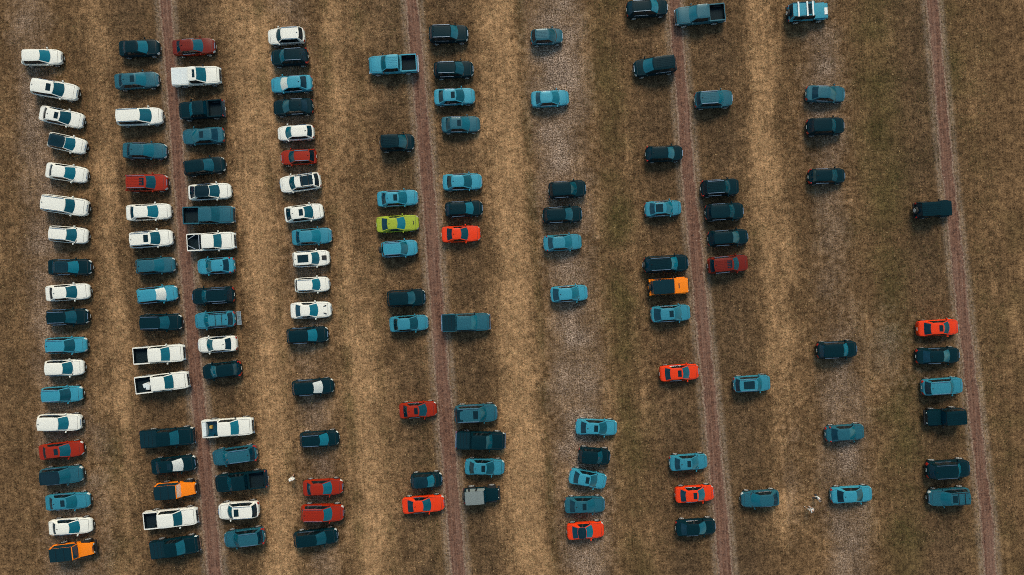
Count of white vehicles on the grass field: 30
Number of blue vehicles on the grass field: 46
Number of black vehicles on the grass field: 44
